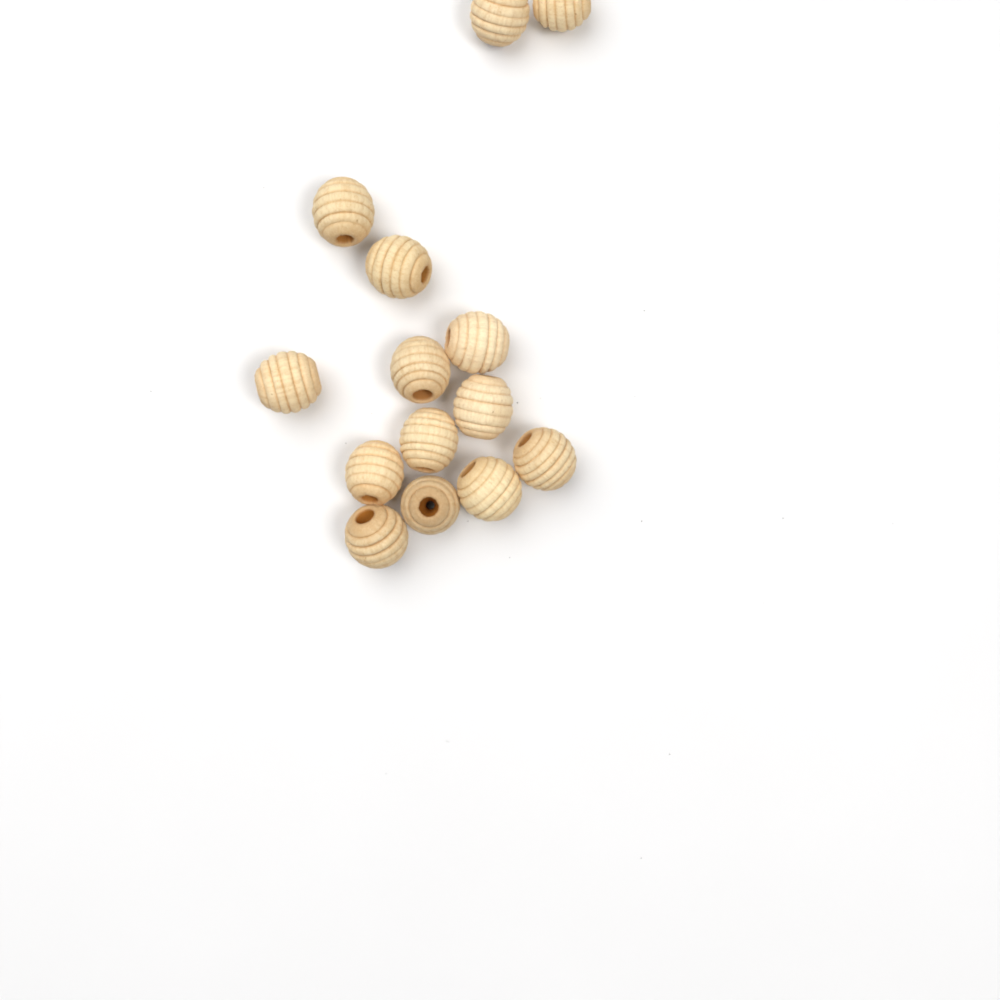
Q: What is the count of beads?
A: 14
